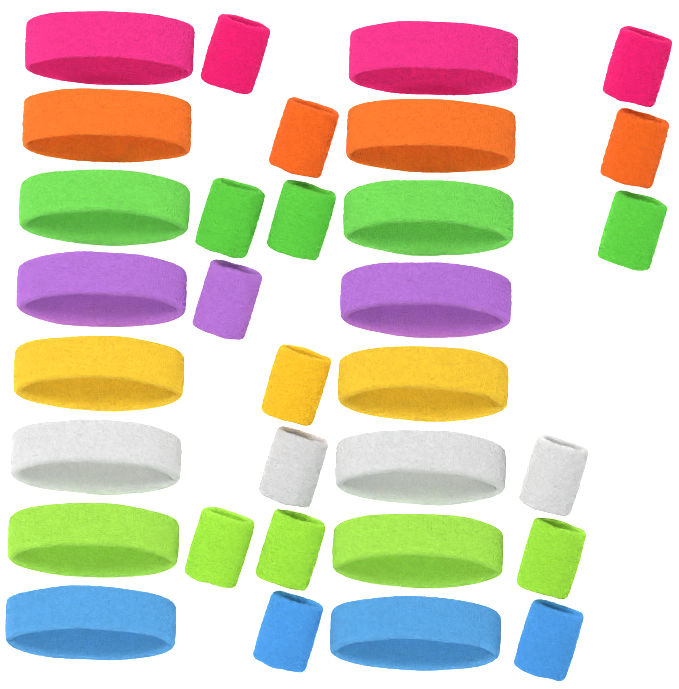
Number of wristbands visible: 16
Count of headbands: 16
